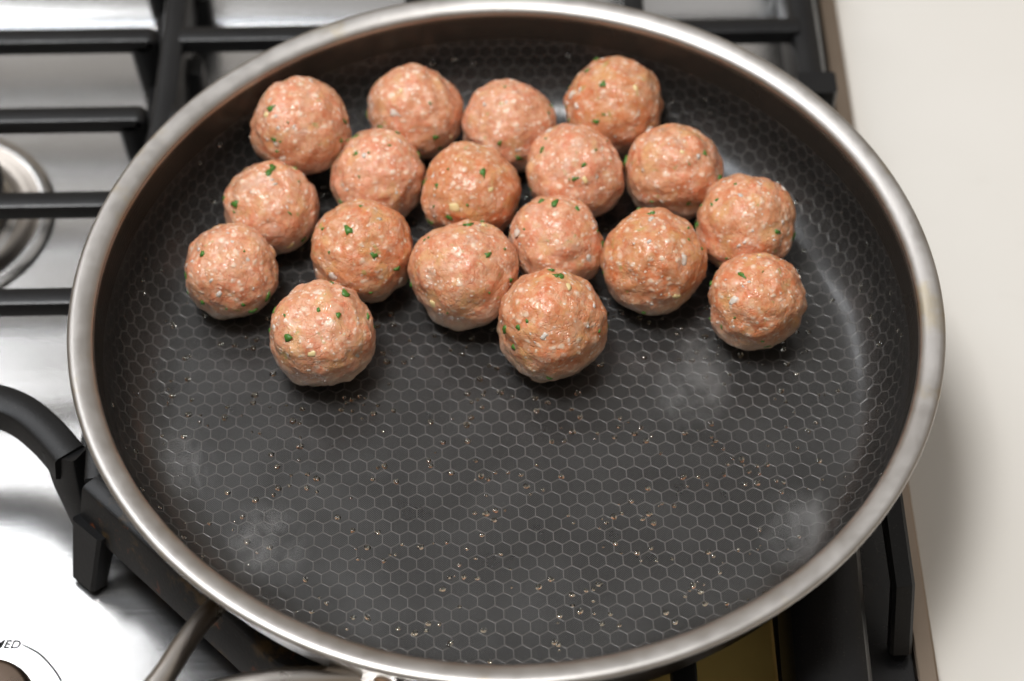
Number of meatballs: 18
